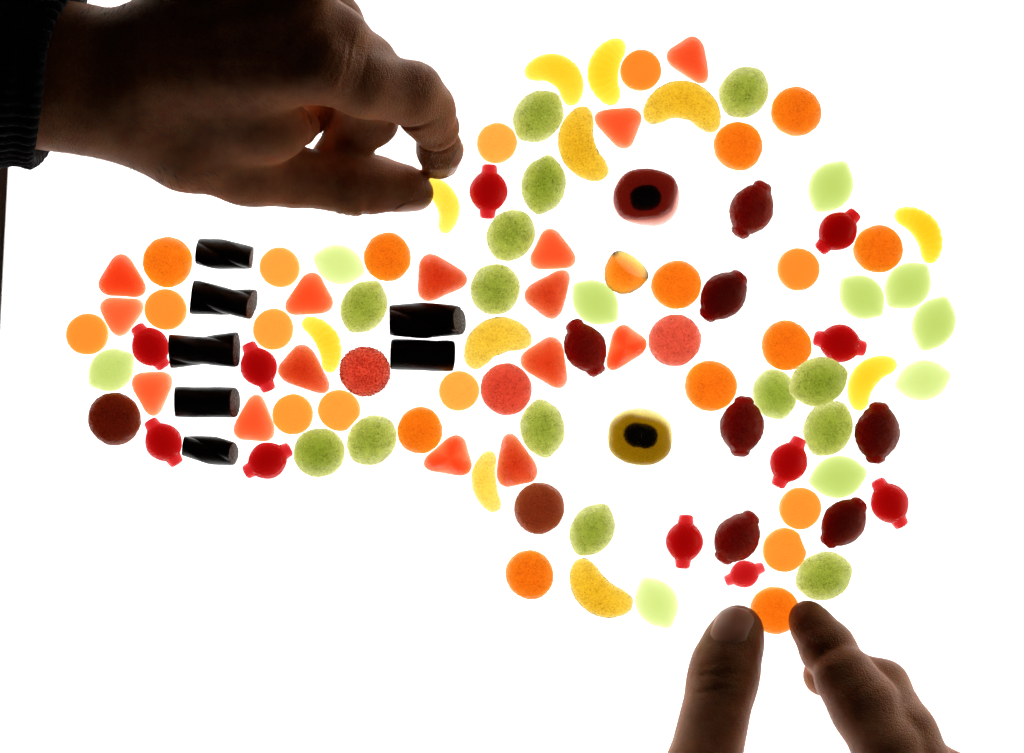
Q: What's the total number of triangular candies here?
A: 15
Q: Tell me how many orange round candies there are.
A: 24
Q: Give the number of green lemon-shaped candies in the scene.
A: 24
